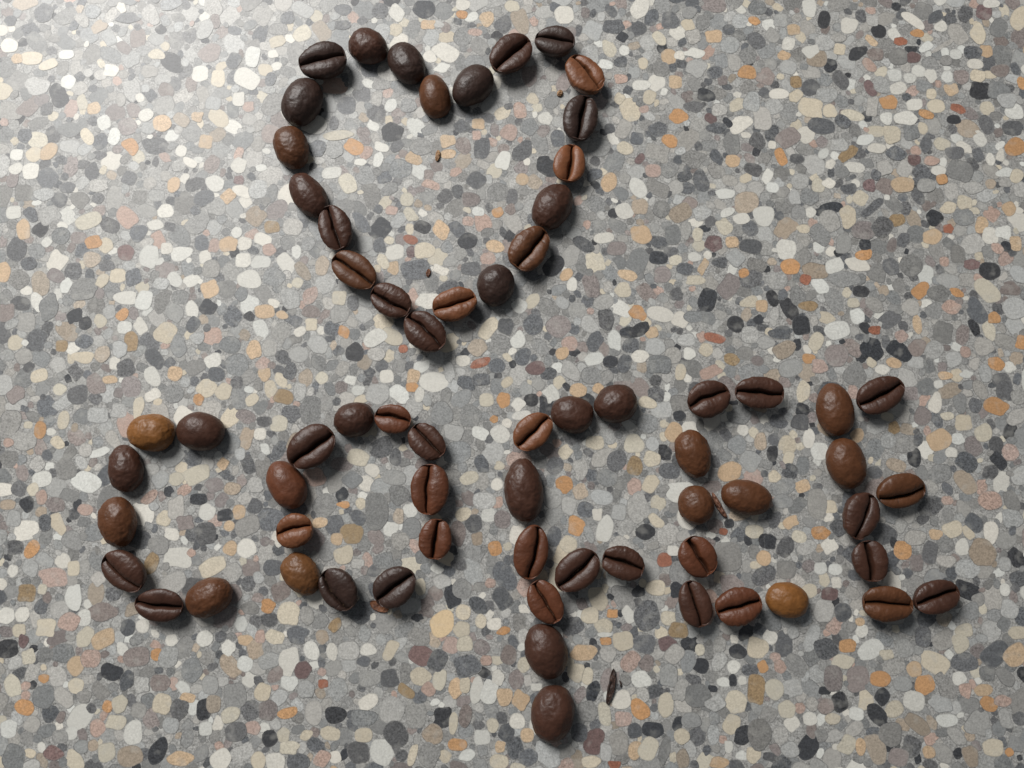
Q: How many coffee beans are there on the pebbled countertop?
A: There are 66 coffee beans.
